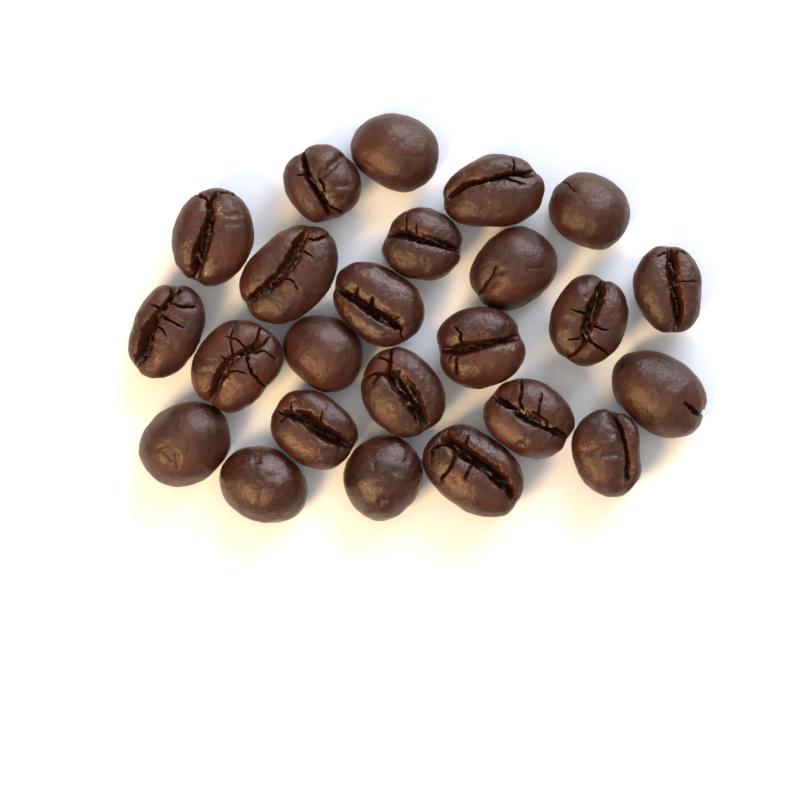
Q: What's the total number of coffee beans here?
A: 24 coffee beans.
